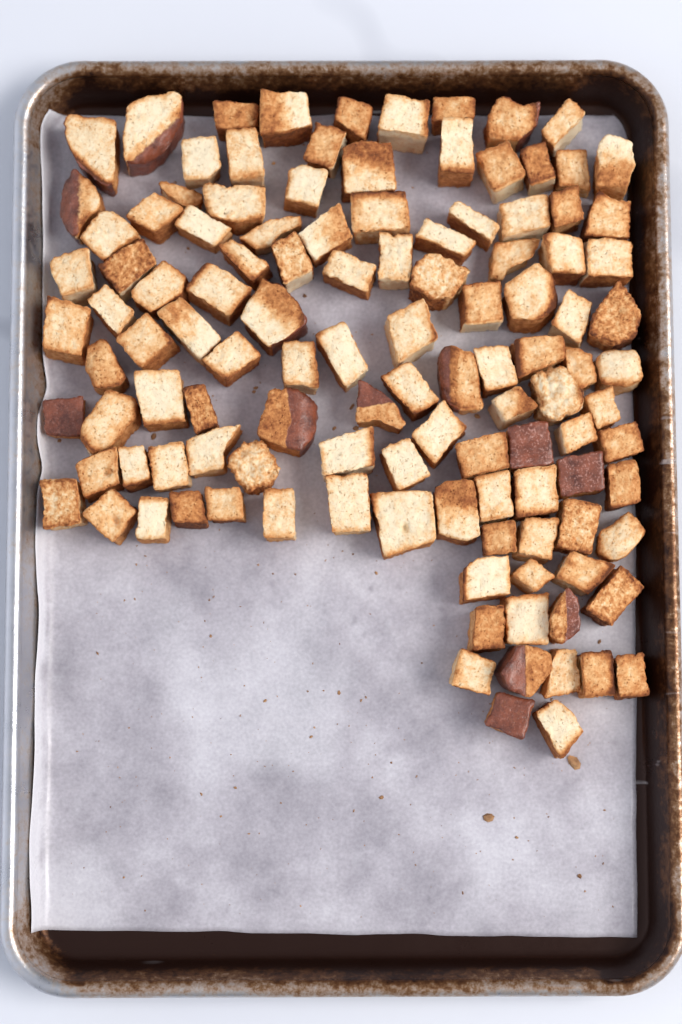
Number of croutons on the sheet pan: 117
